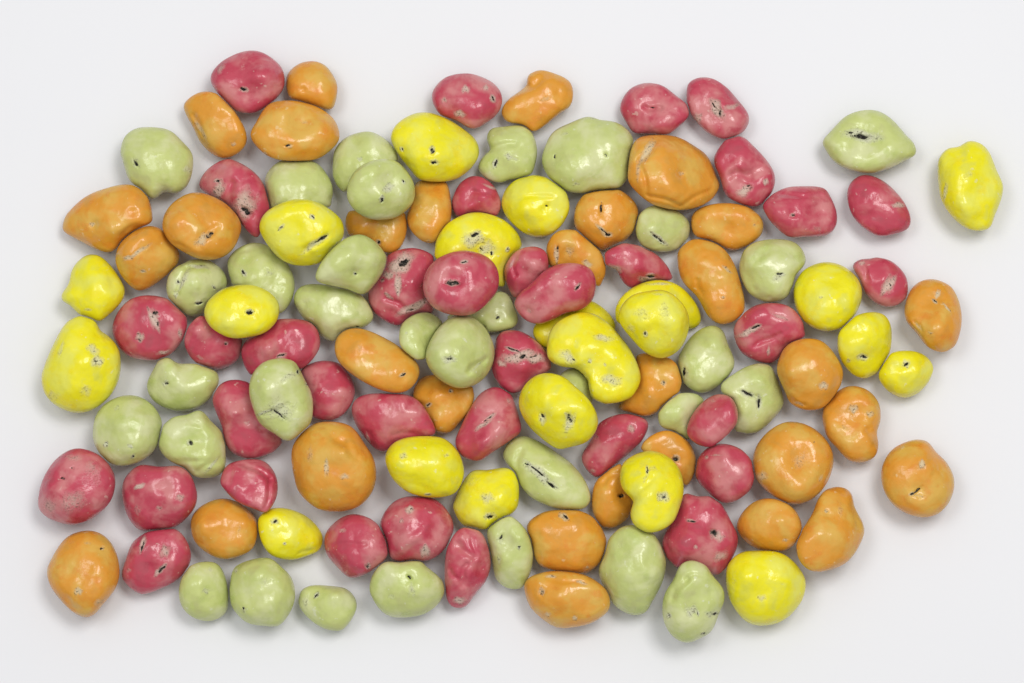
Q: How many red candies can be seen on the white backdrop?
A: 35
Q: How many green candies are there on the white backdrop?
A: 32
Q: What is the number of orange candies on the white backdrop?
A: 31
